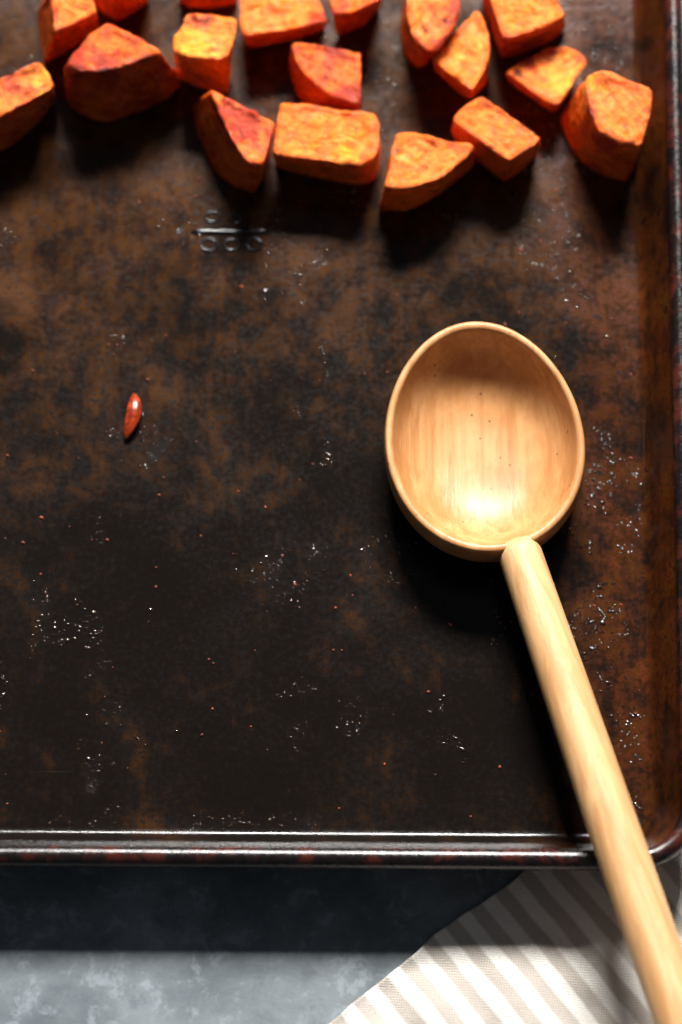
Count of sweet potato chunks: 18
